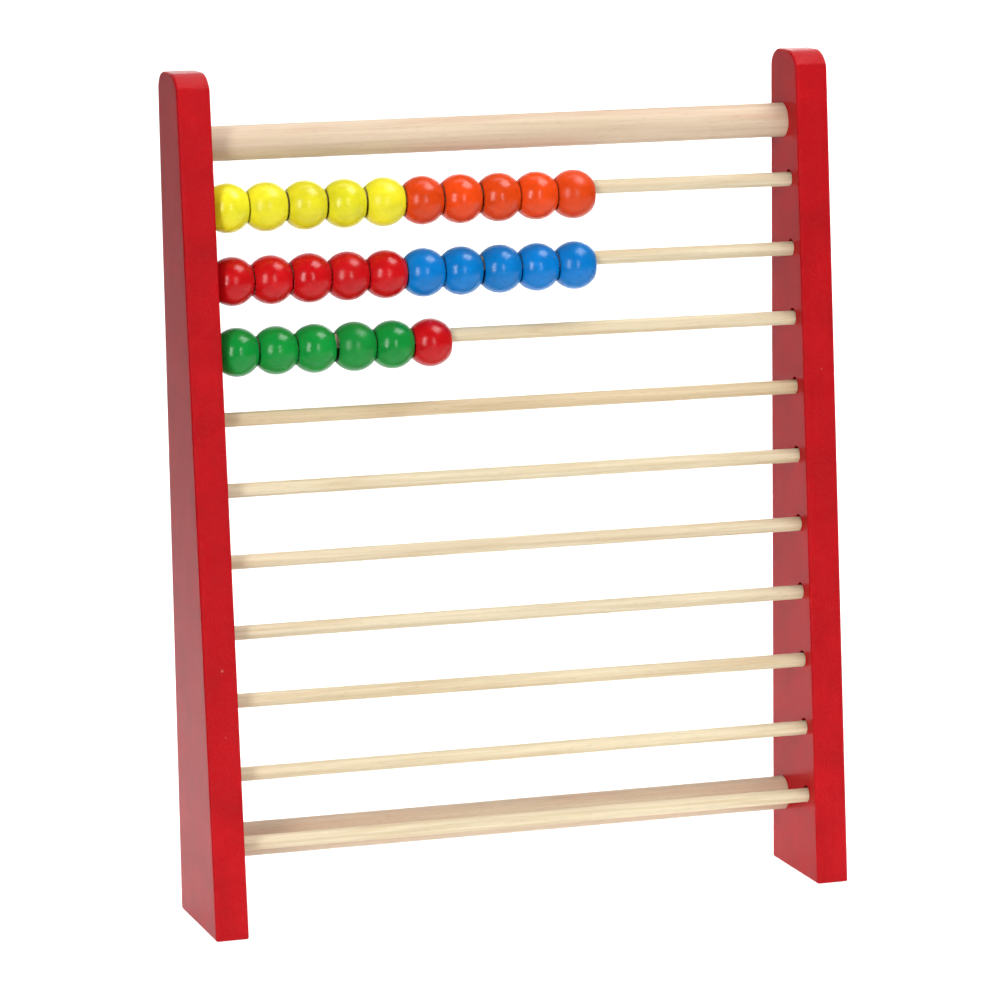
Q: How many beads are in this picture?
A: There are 26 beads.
